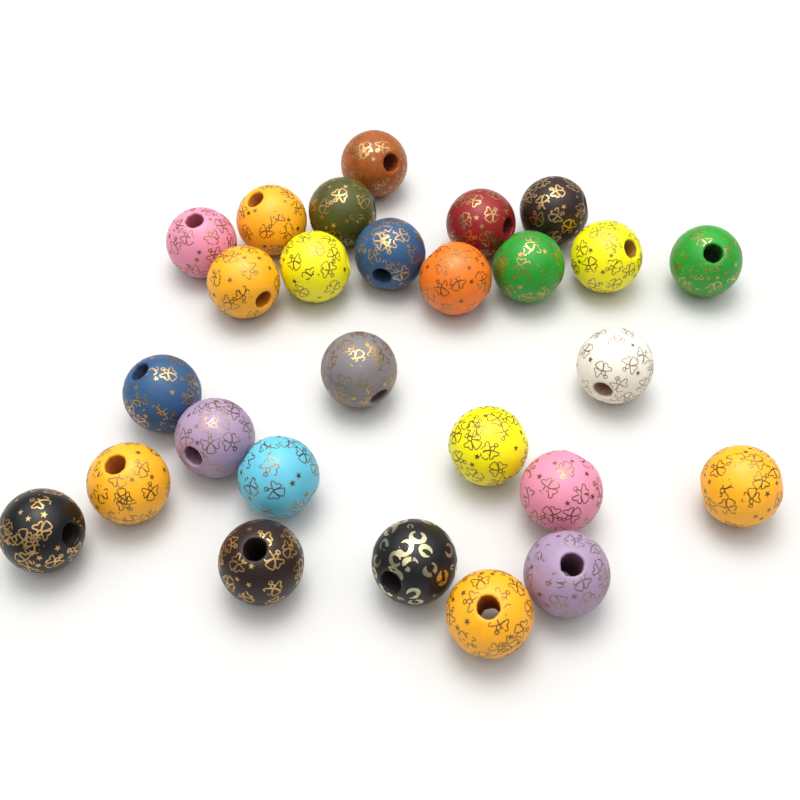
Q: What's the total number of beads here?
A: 27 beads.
